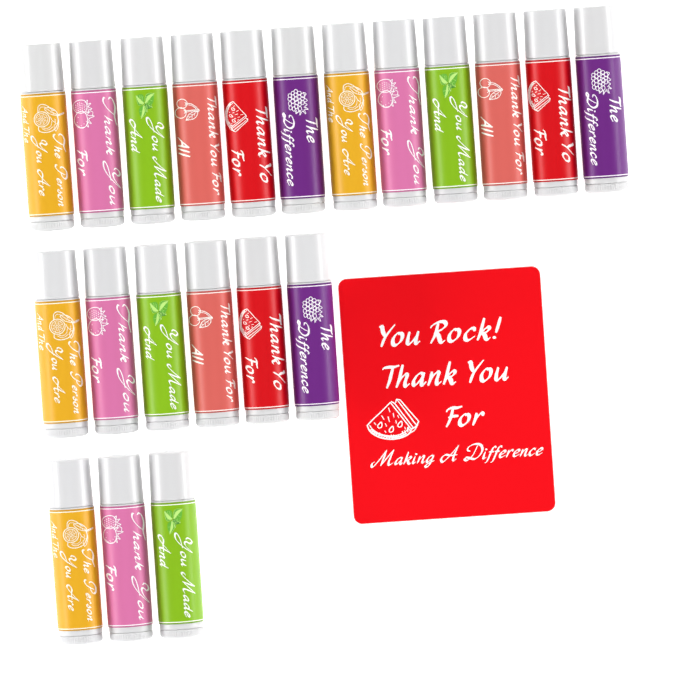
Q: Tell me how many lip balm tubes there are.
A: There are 21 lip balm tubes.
